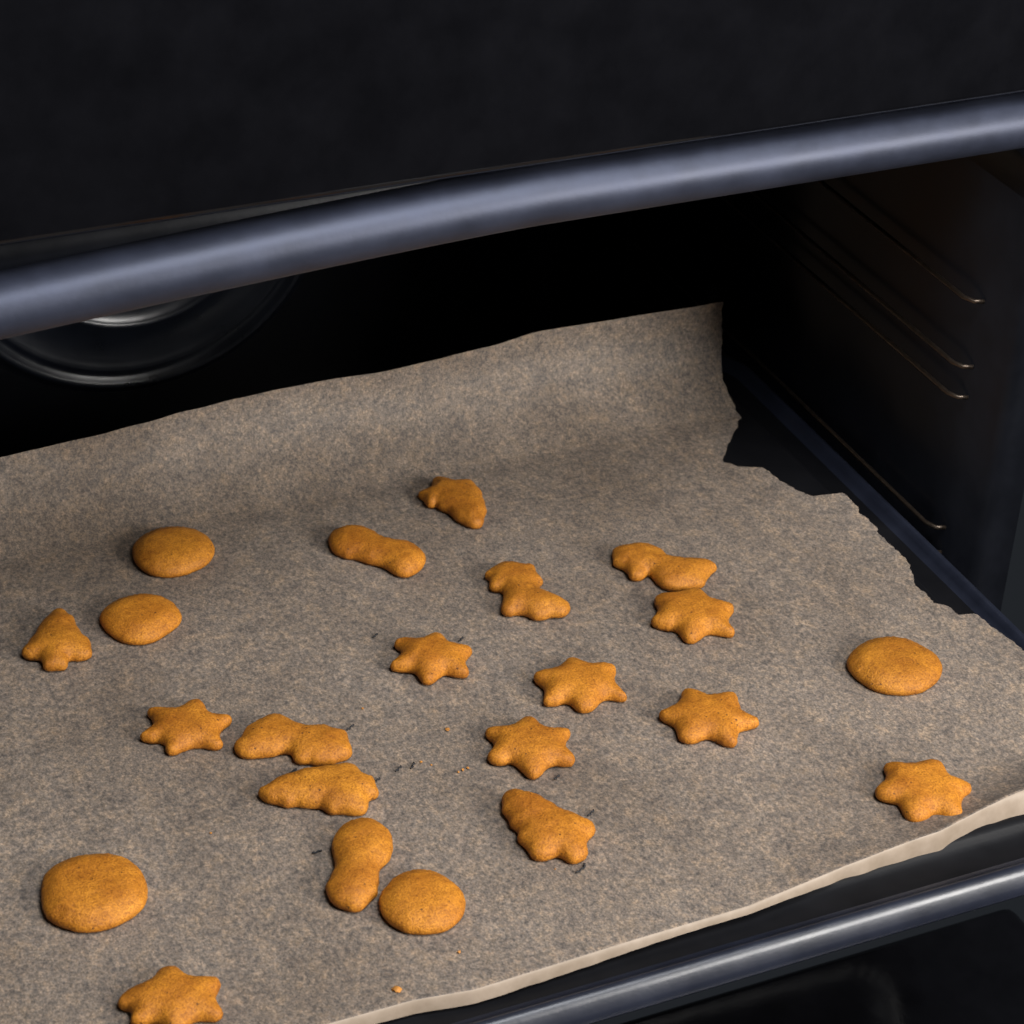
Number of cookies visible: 22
